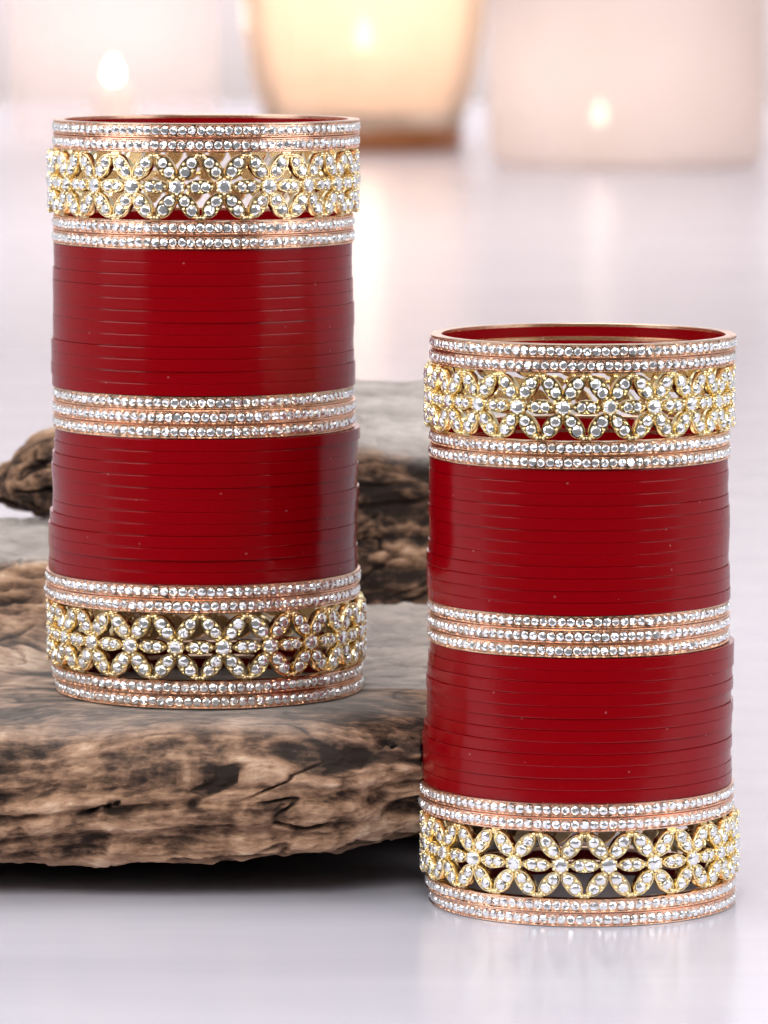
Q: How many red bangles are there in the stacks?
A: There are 48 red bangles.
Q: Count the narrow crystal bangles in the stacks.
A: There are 22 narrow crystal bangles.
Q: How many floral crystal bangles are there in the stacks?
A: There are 4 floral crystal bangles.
